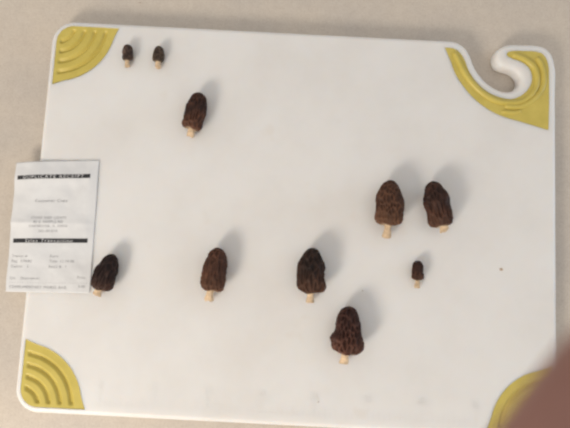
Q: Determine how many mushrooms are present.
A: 10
